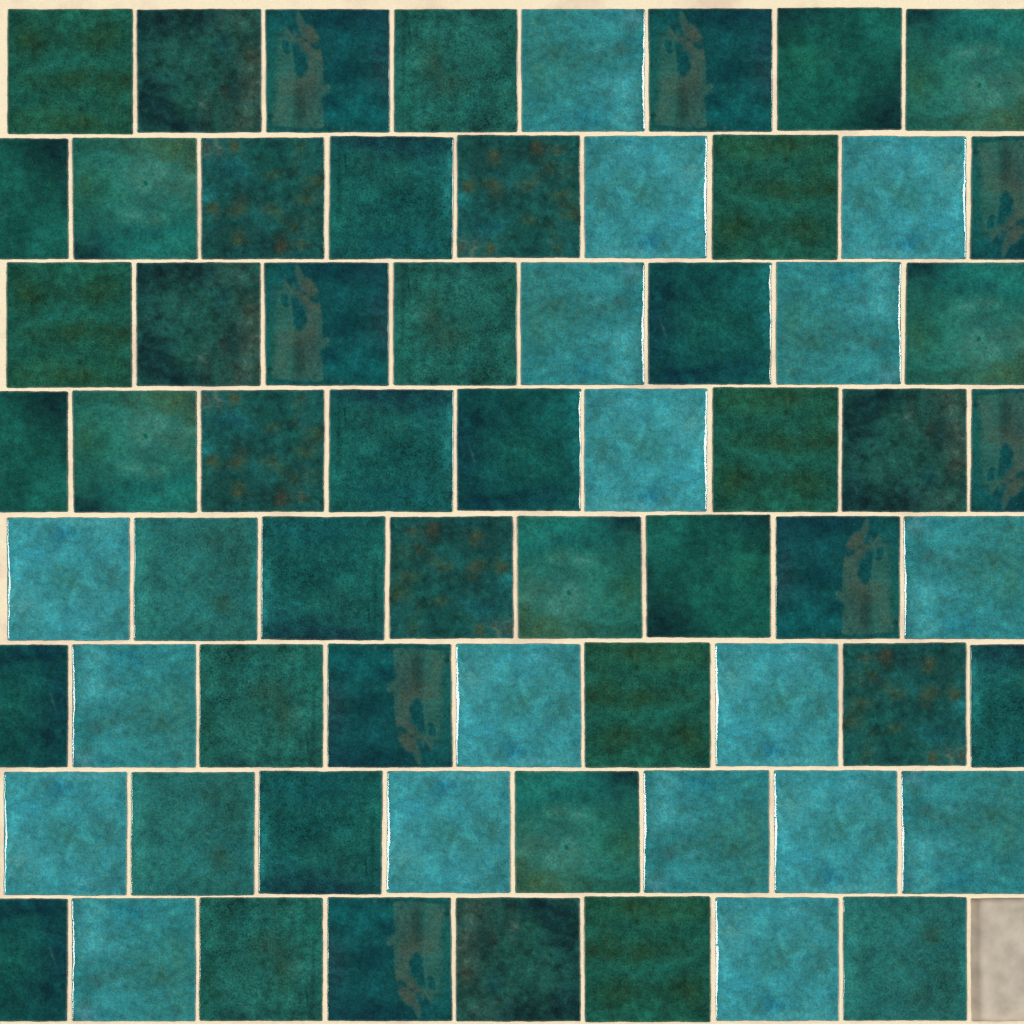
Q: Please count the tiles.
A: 67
